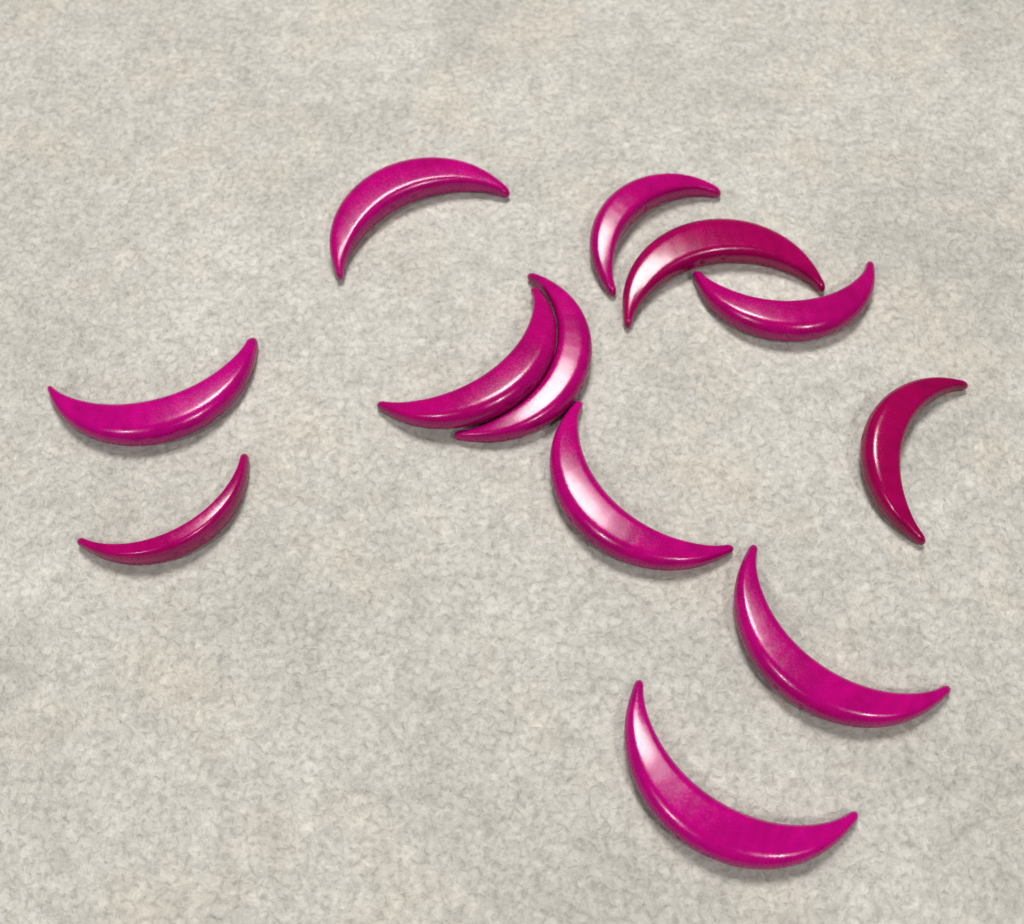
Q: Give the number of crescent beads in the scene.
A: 12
